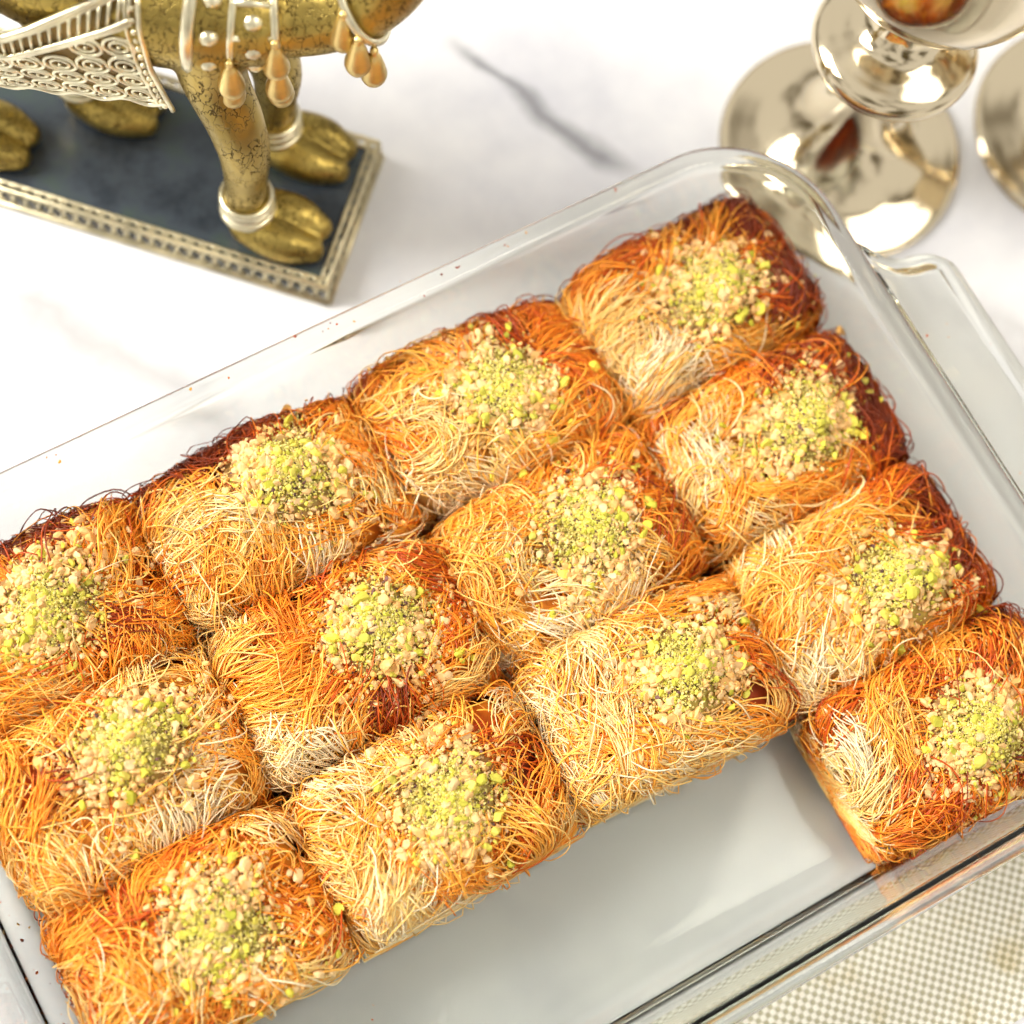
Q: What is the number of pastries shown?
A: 13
